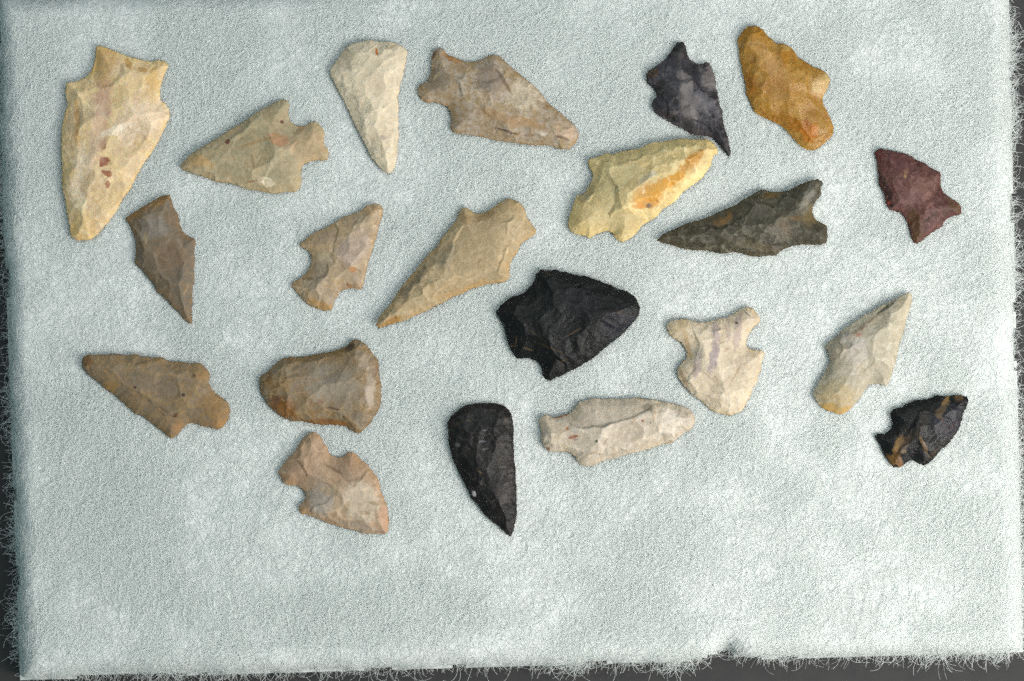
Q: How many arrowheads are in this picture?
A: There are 21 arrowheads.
